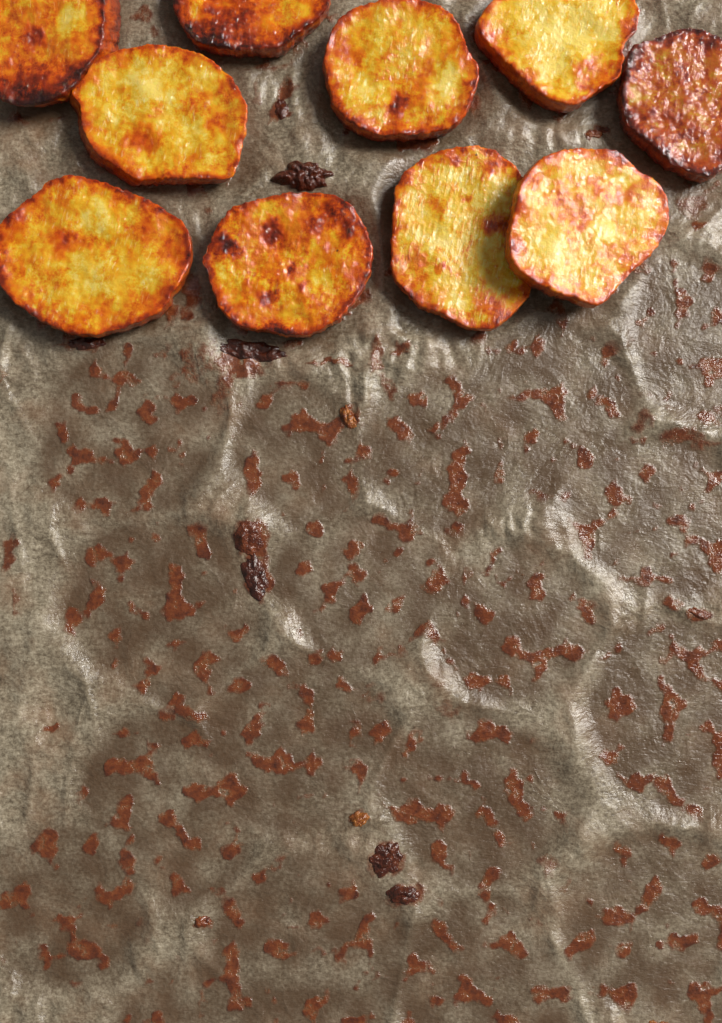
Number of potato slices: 10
